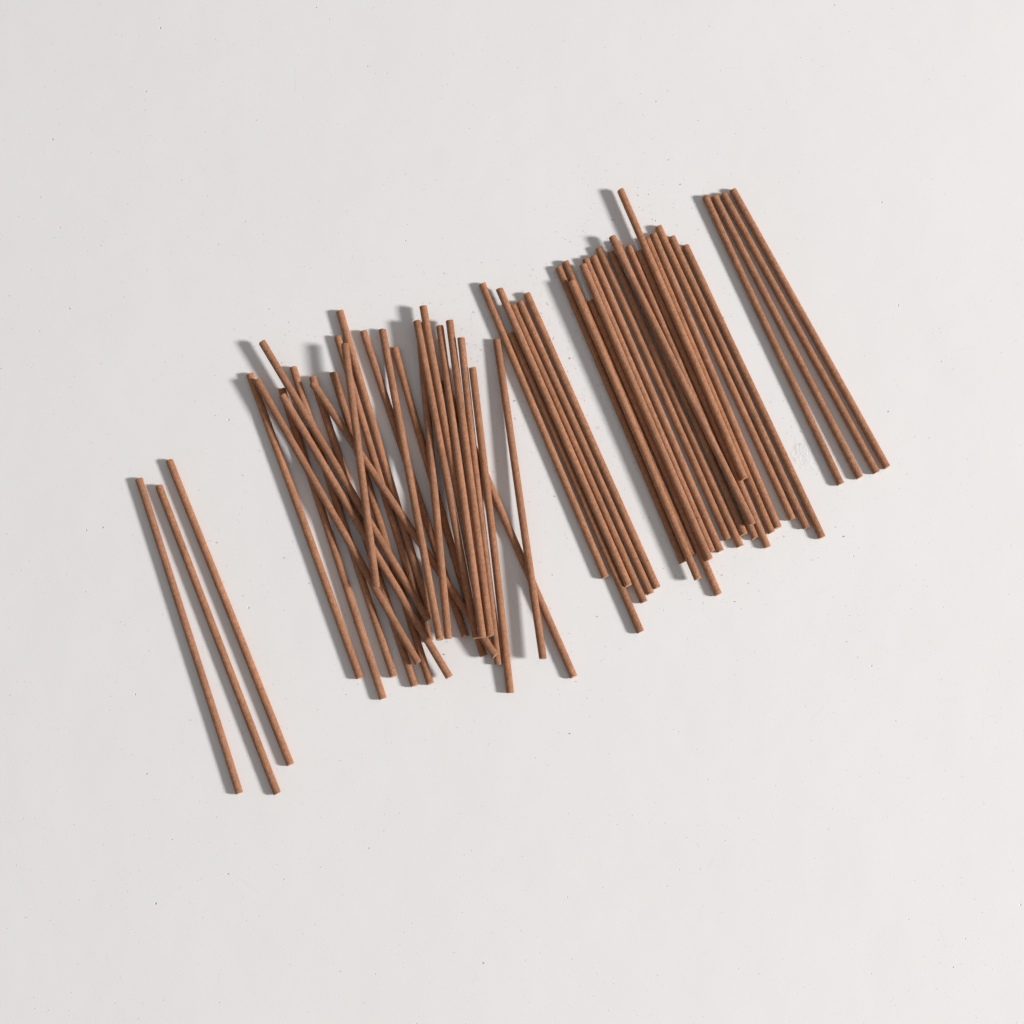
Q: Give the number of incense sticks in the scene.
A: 56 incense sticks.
